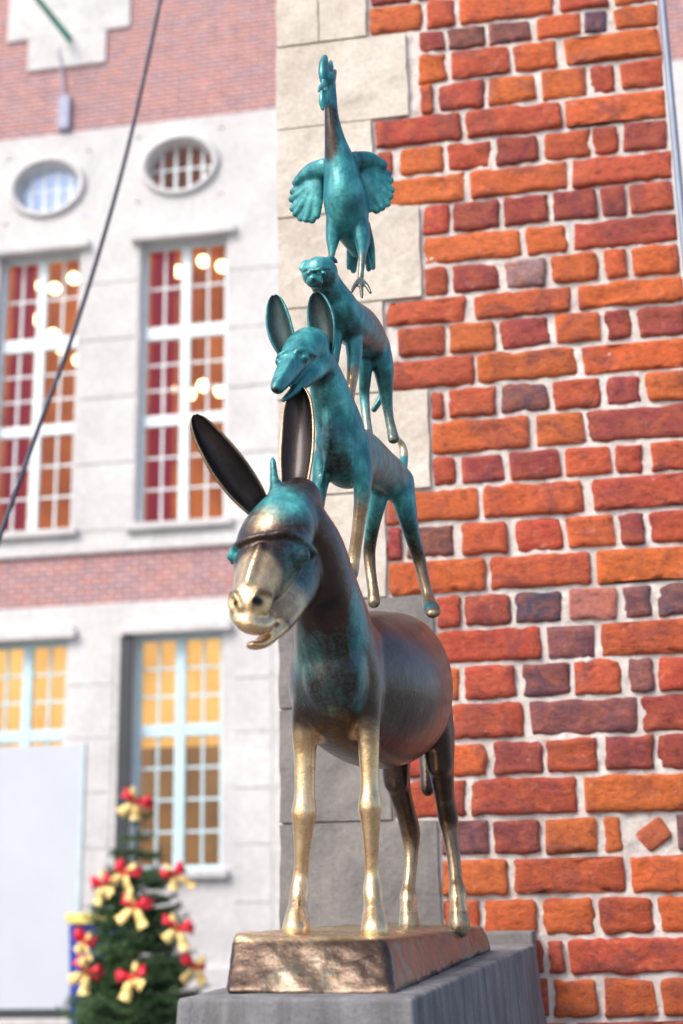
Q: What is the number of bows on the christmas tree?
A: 10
